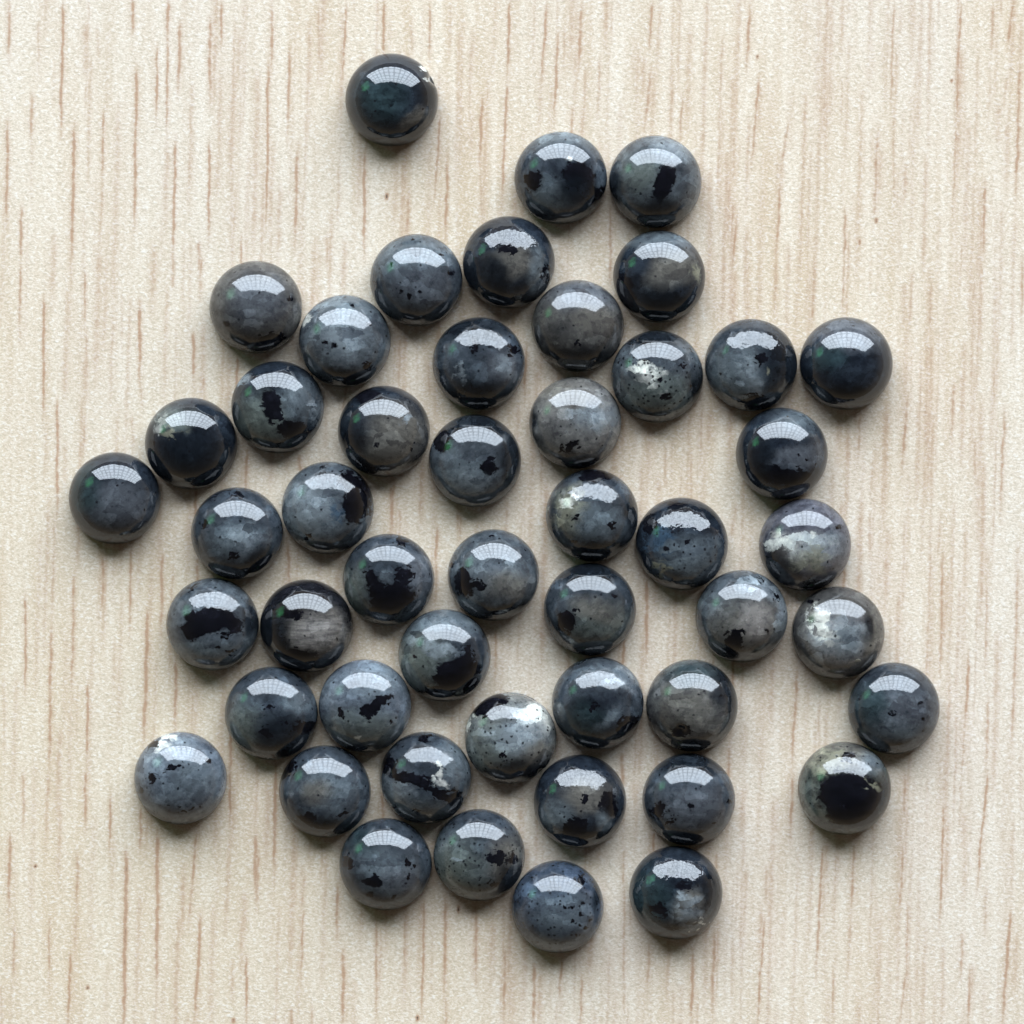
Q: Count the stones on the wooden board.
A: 49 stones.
